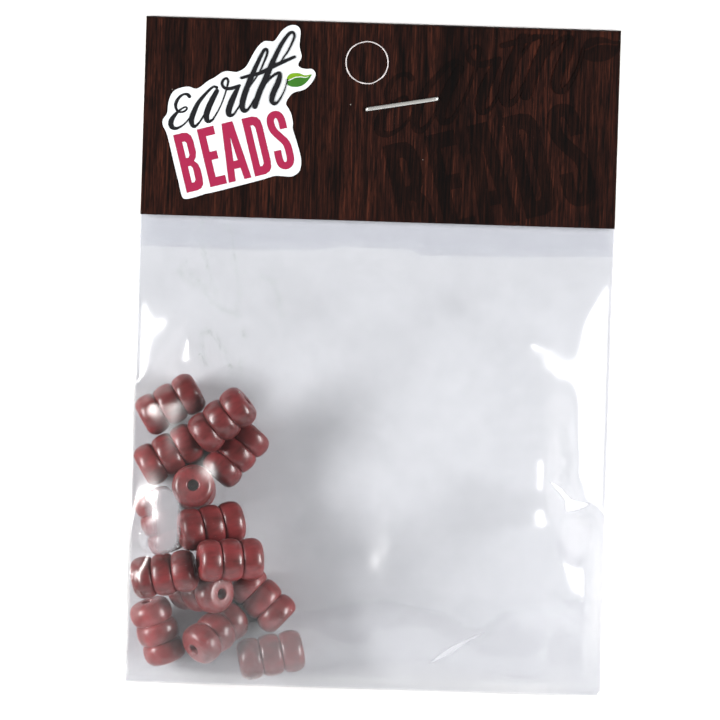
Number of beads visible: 14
